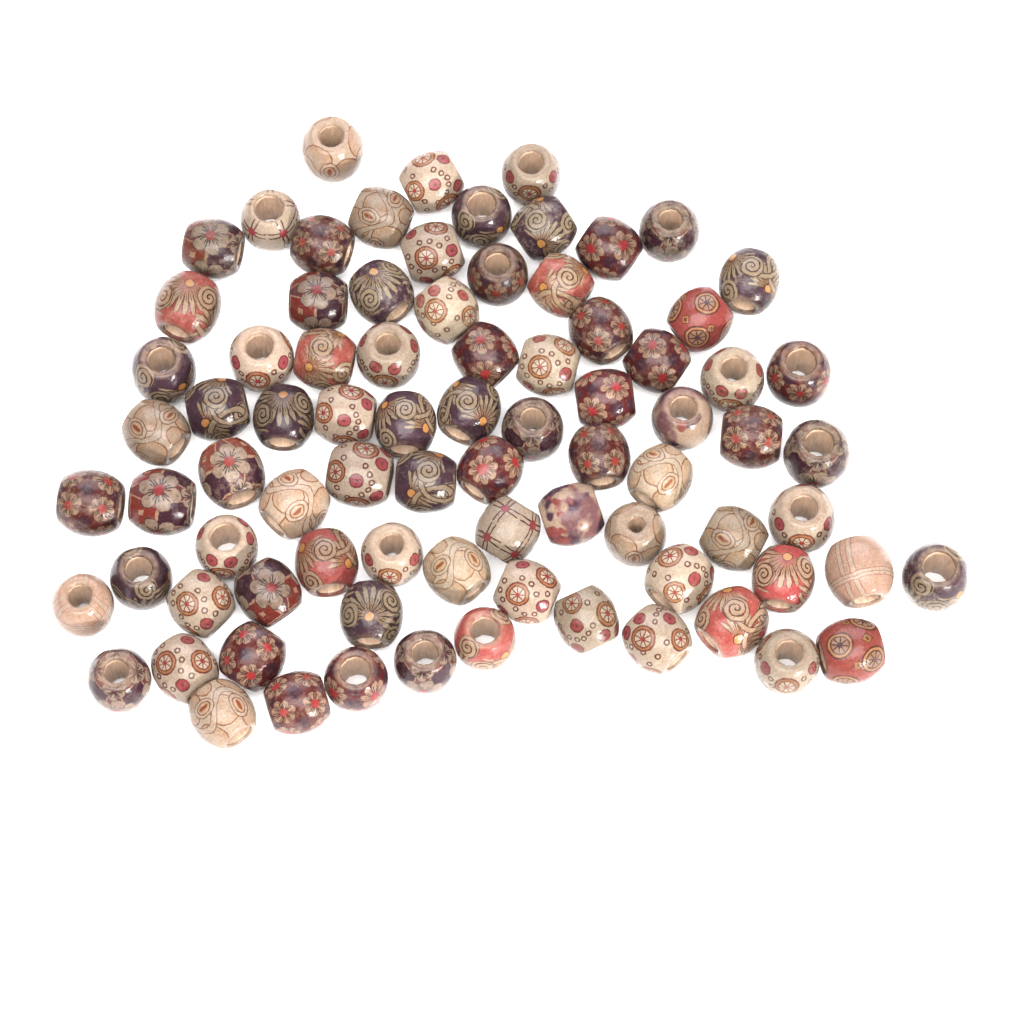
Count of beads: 82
